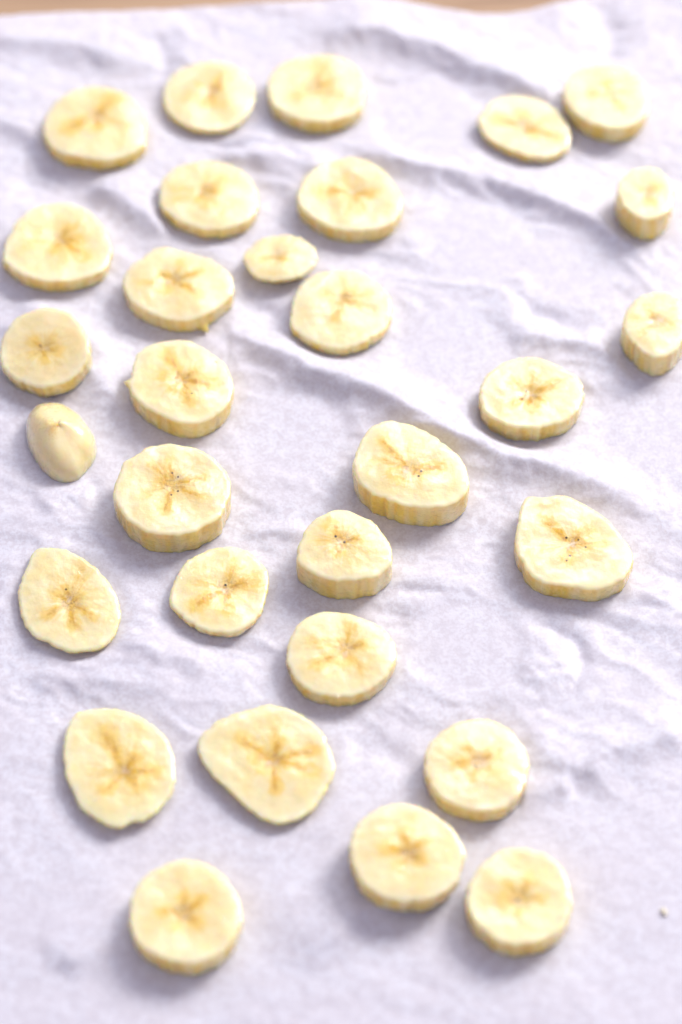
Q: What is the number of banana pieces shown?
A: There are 30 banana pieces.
